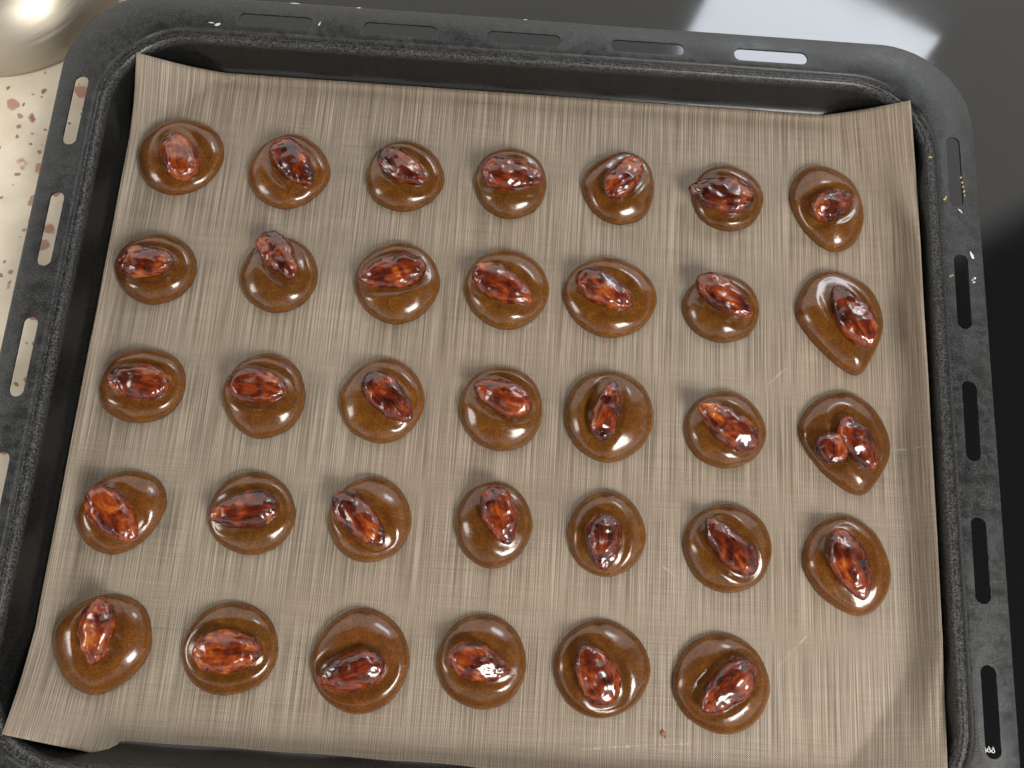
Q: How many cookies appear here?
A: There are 34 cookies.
